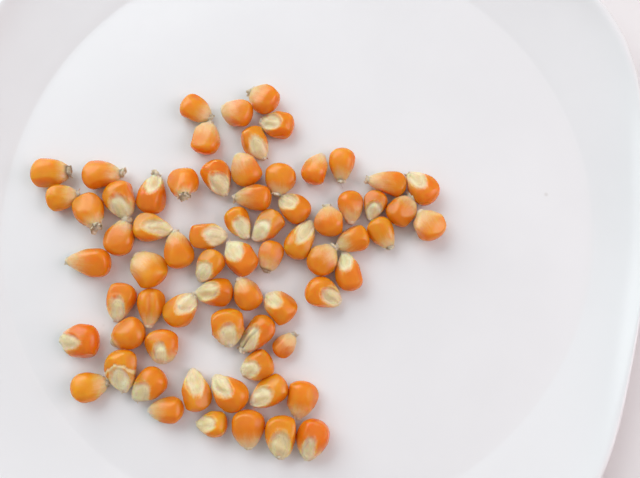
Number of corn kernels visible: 69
